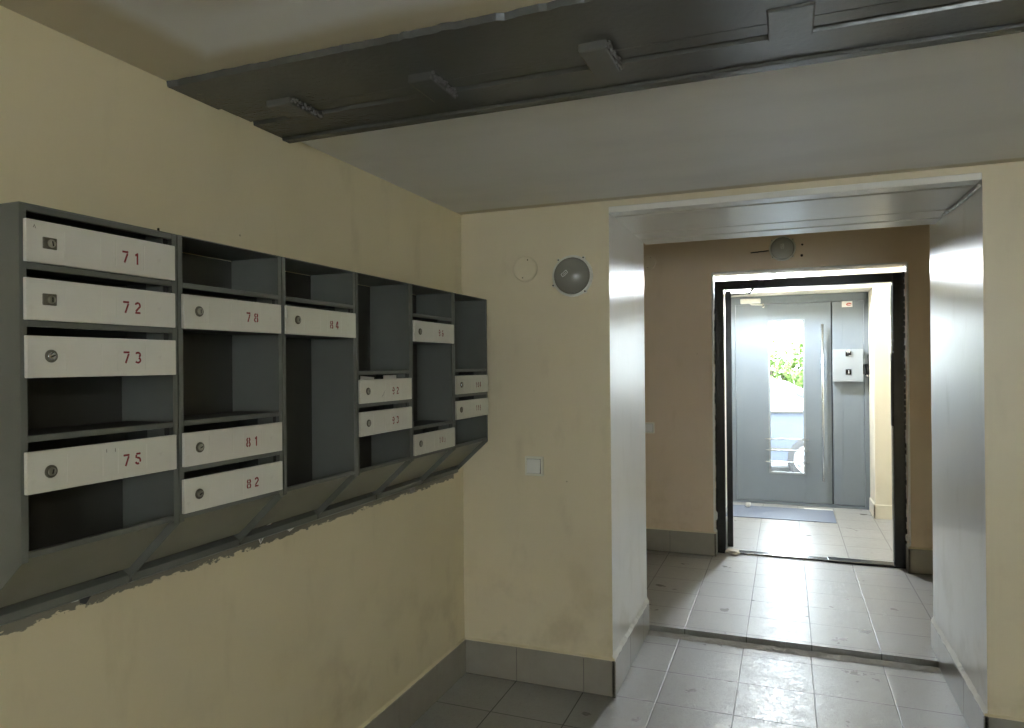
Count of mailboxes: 14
